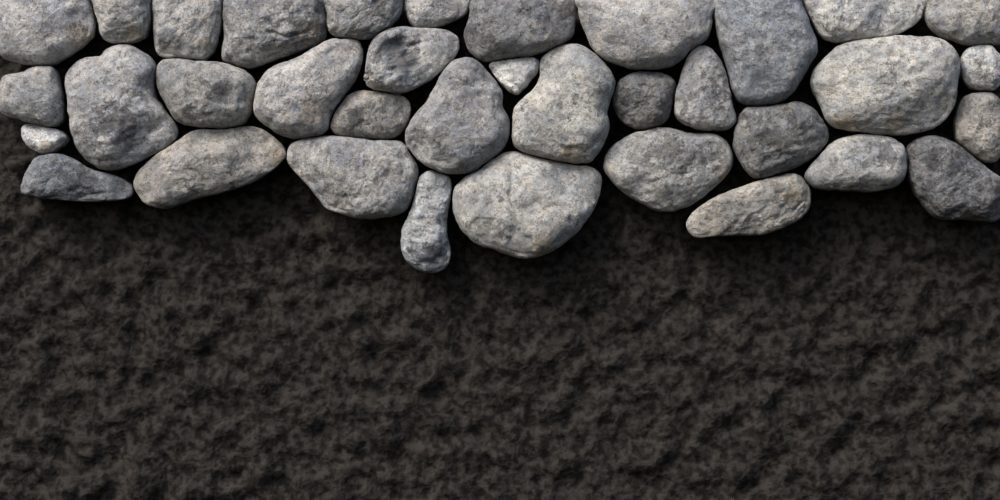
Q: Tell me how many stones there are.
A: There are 36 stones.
